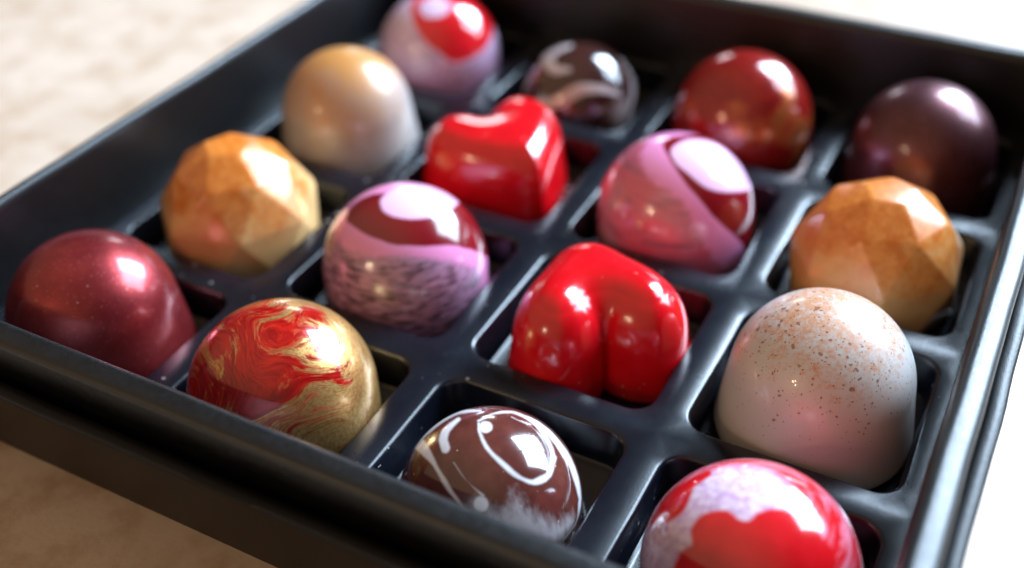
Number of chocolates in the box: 16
